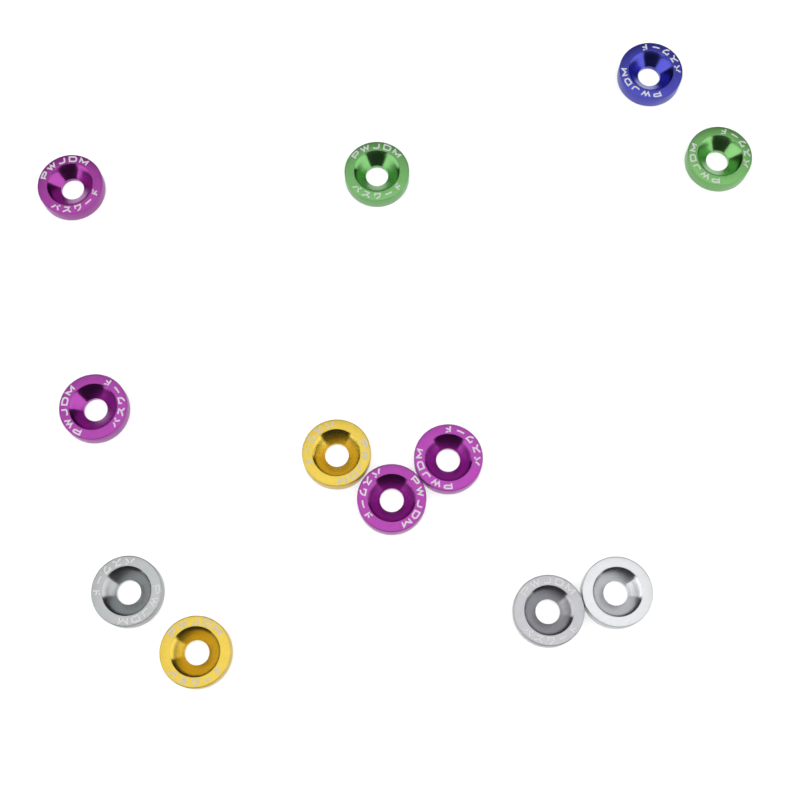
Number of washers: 12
